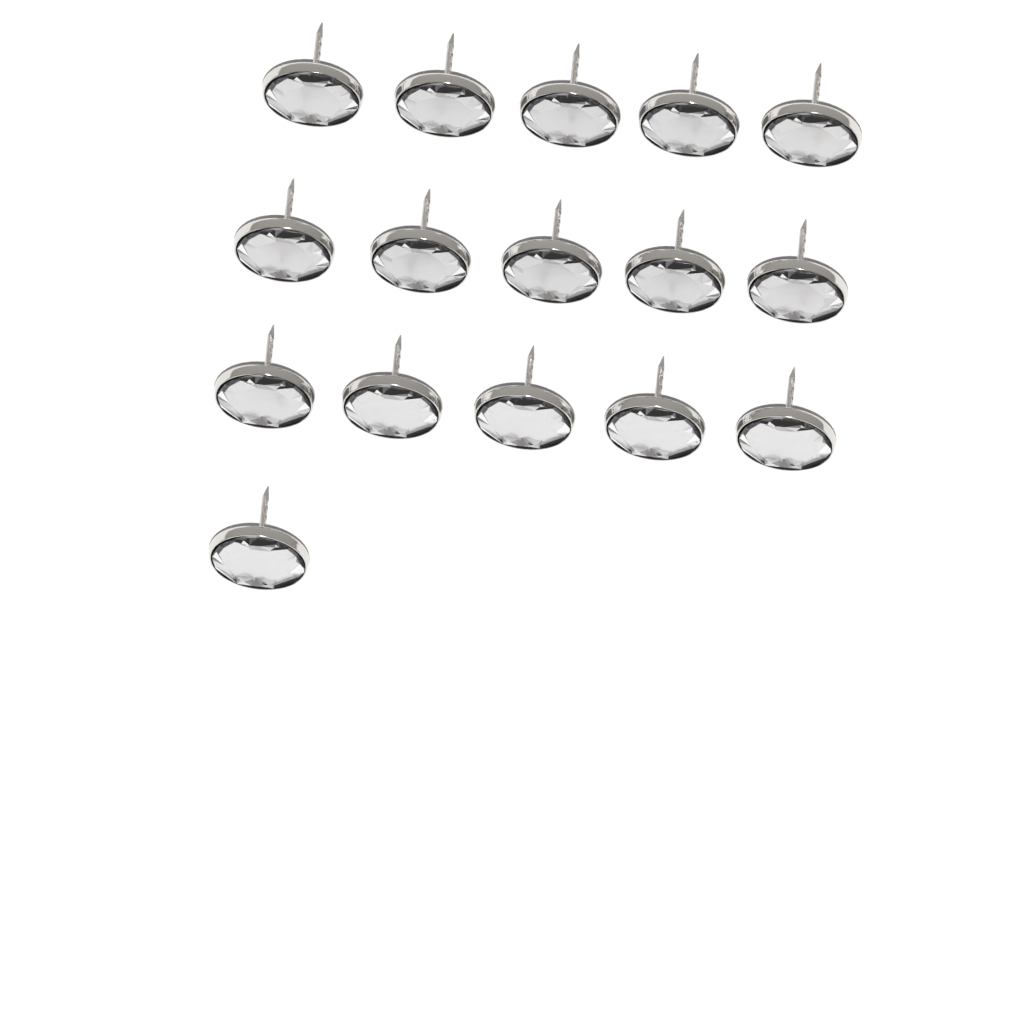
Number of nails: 16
